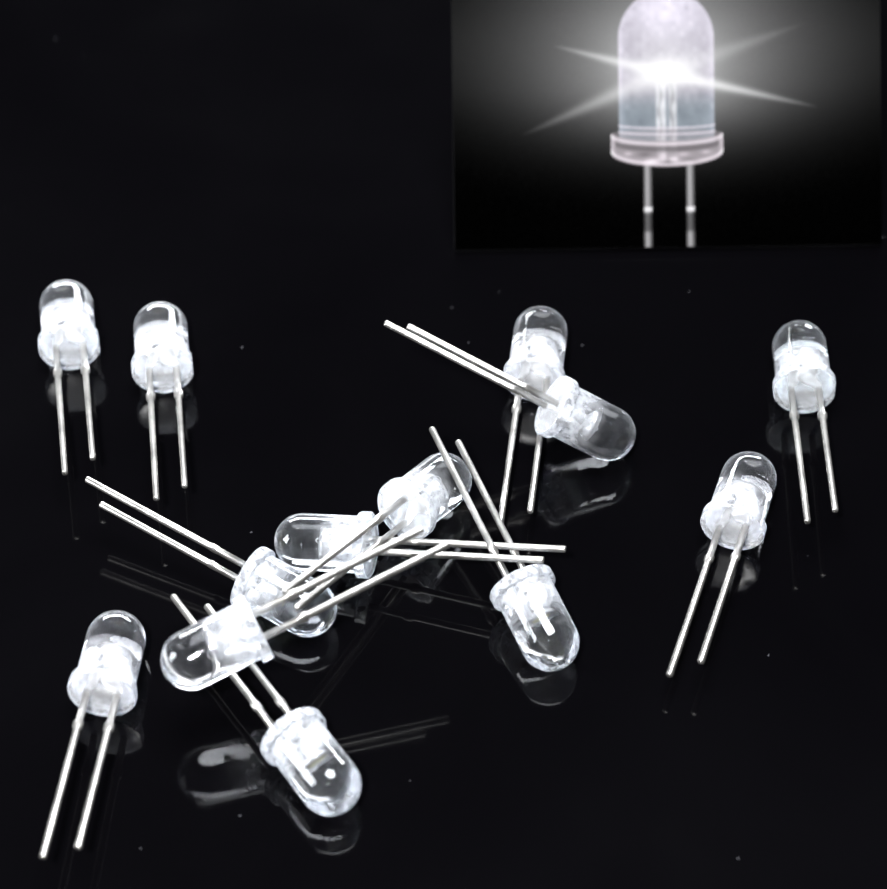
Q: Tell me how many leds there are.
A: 13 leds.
